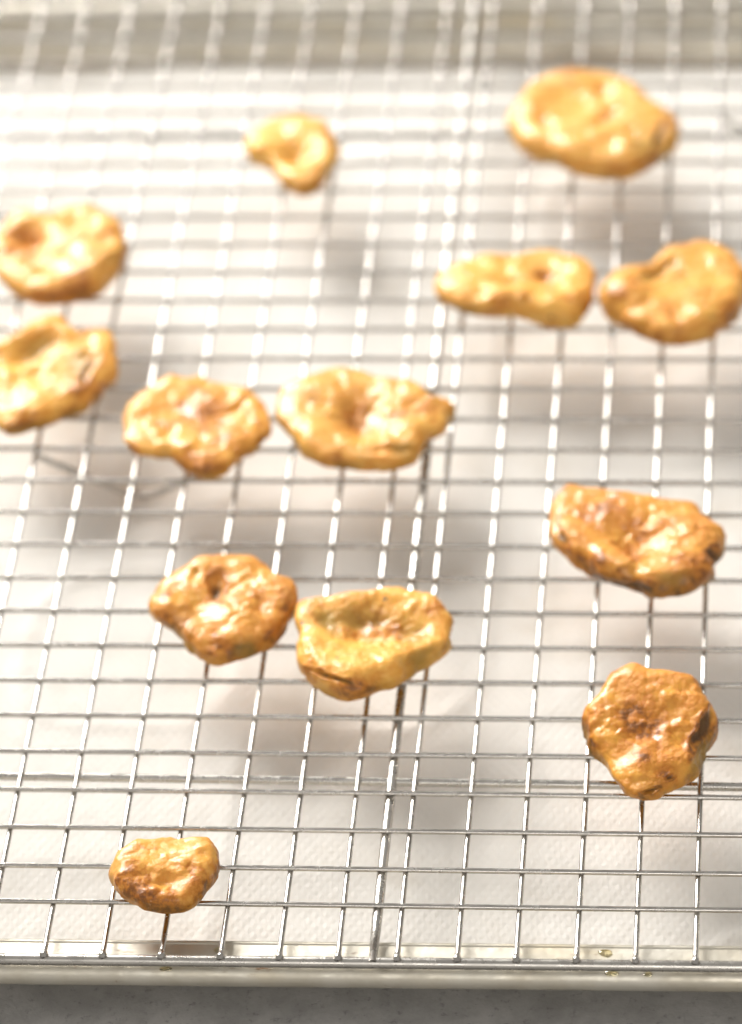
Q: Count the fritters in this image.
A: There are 13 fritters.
